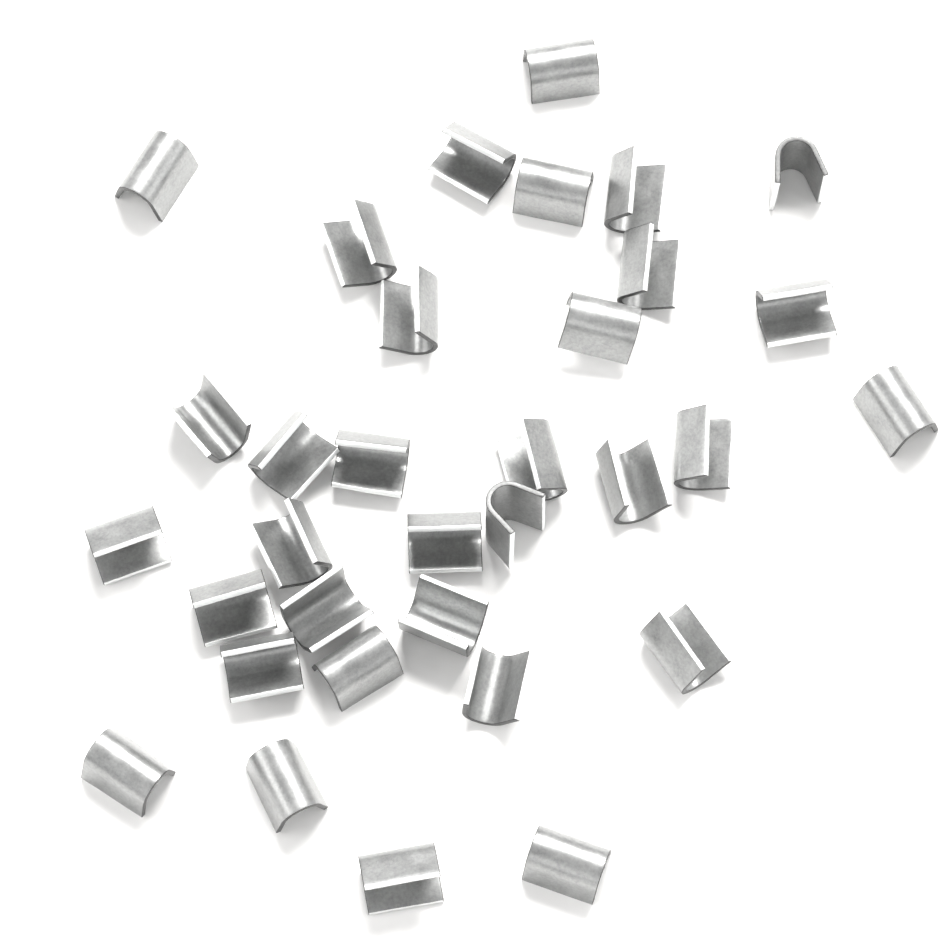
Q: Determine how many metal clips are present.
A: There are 33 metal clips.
